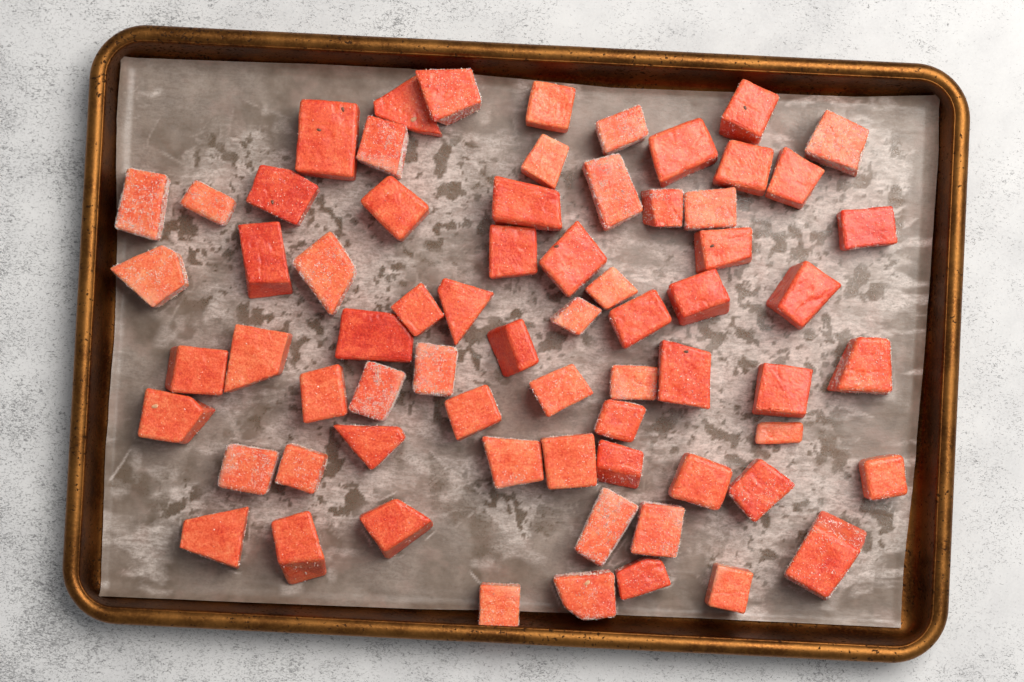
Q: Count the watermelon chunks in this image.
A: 69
